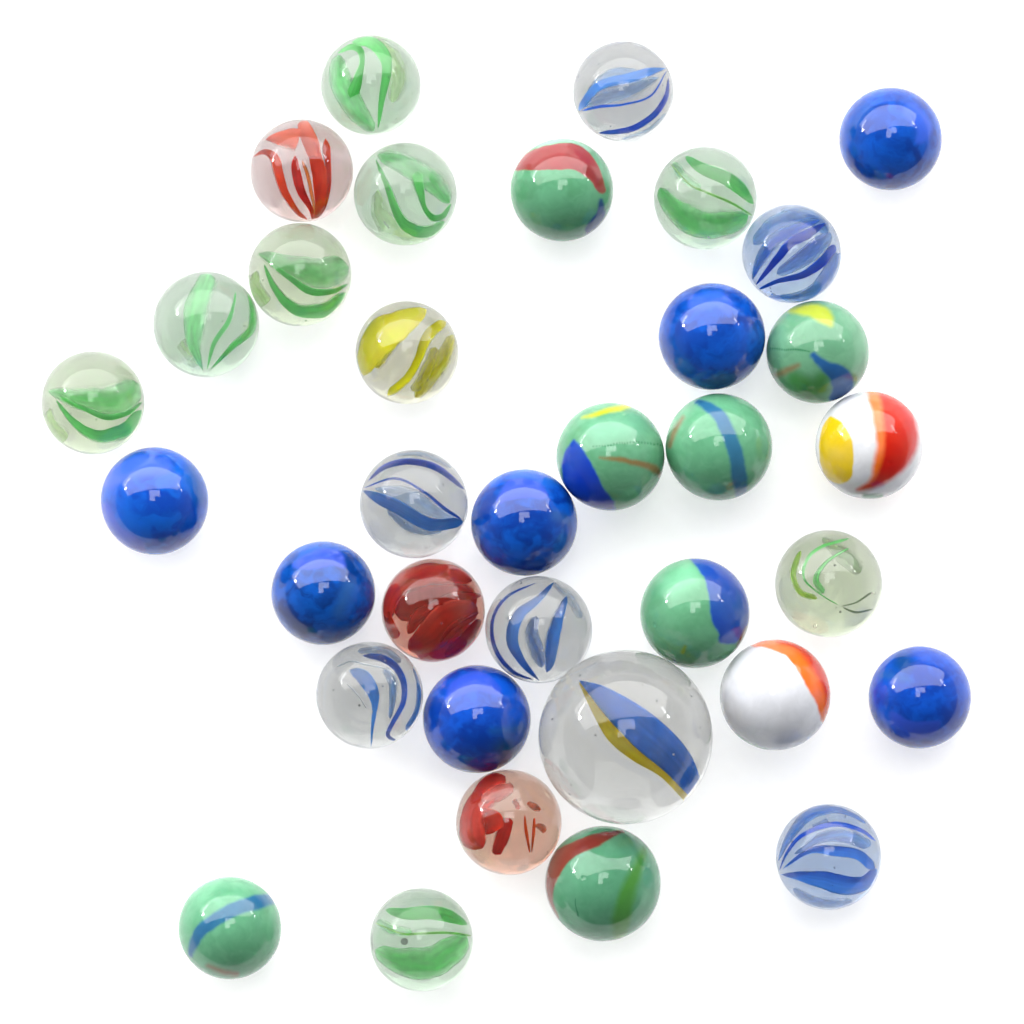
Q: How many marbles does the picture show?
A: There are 35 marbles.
